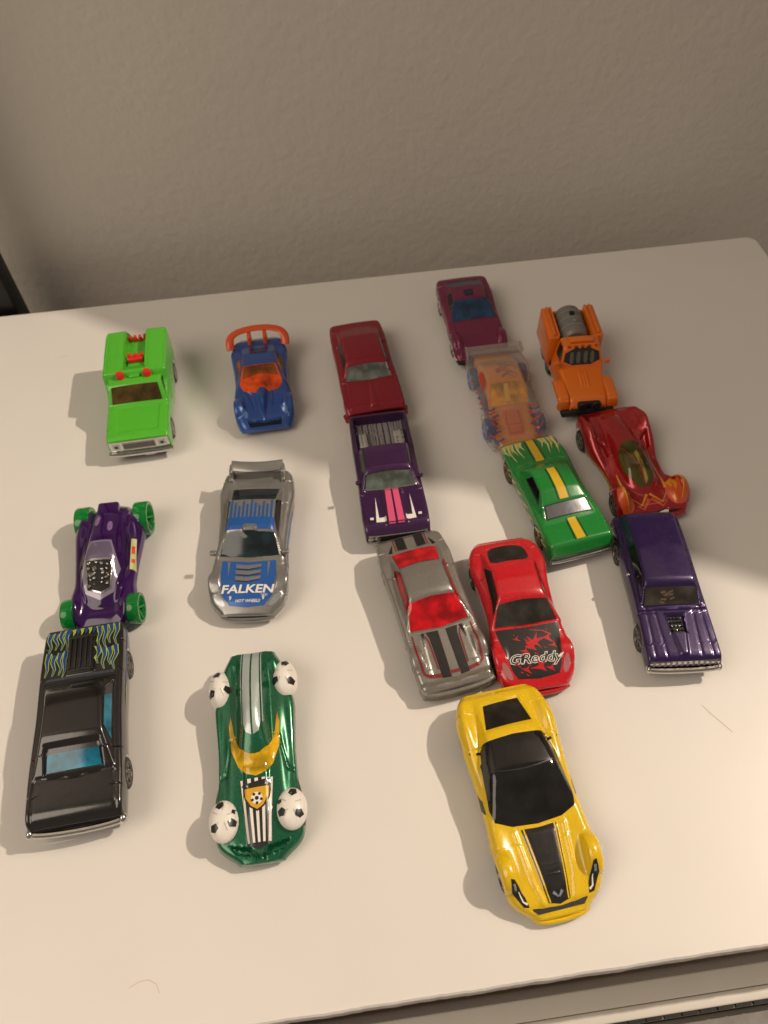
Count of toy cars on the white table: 17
